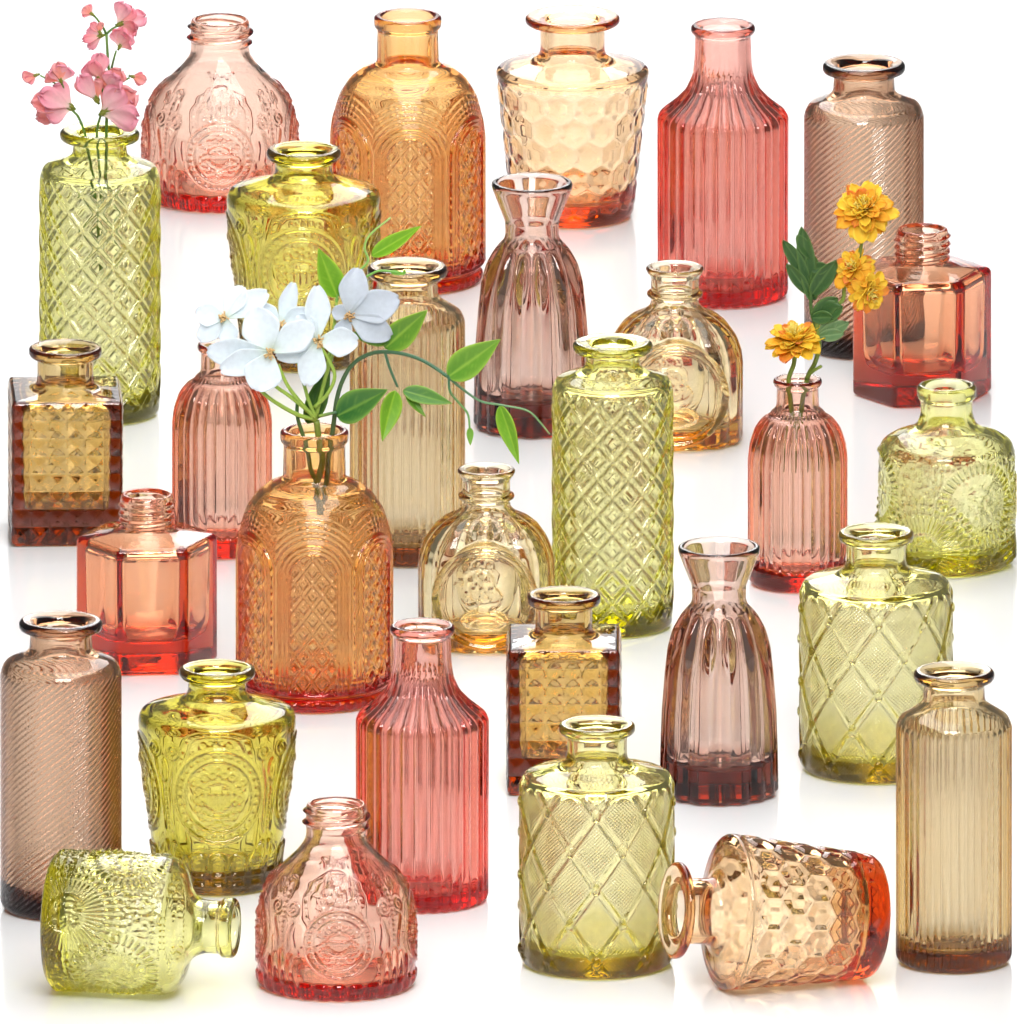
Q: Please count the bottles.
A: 30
